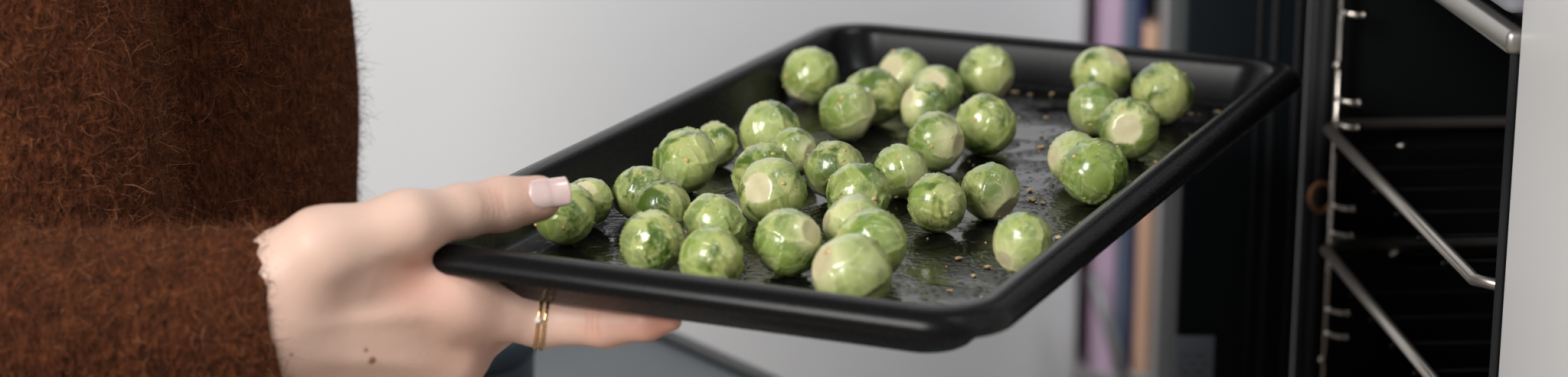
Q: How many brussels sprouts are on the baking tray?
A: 38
